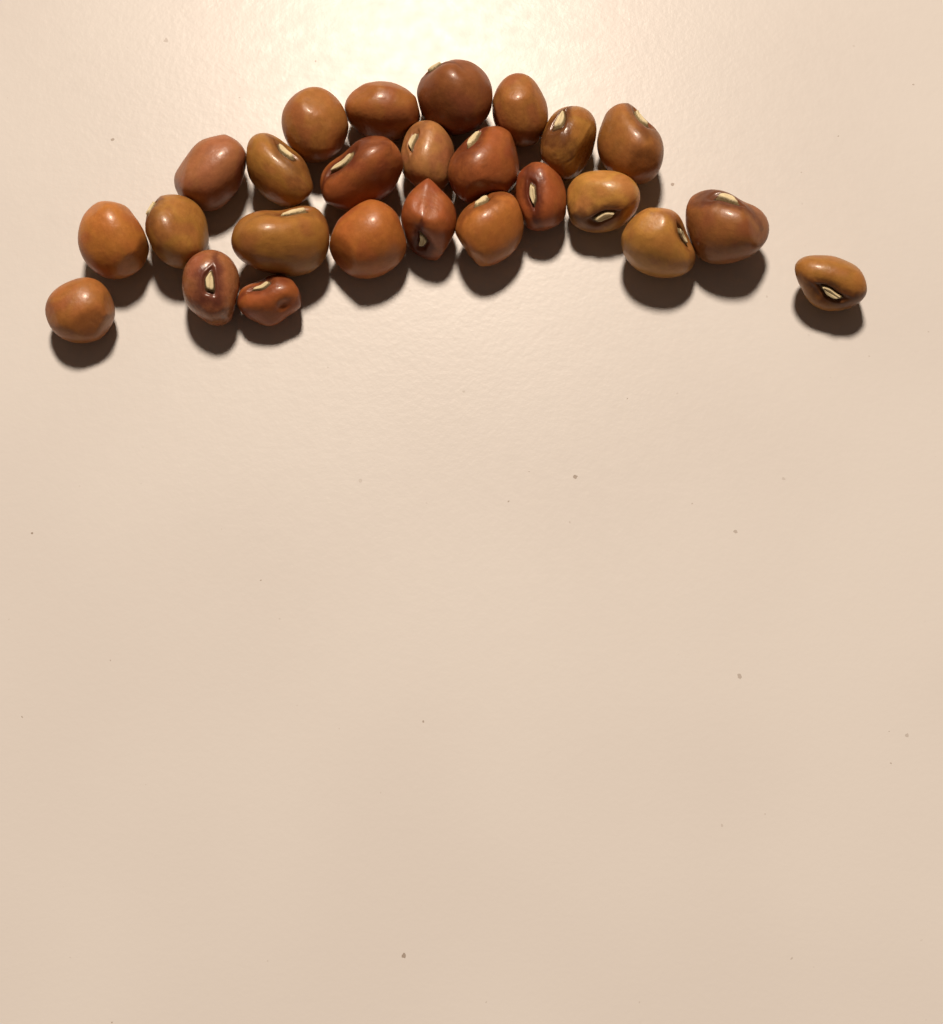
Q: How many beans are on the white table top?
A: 25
